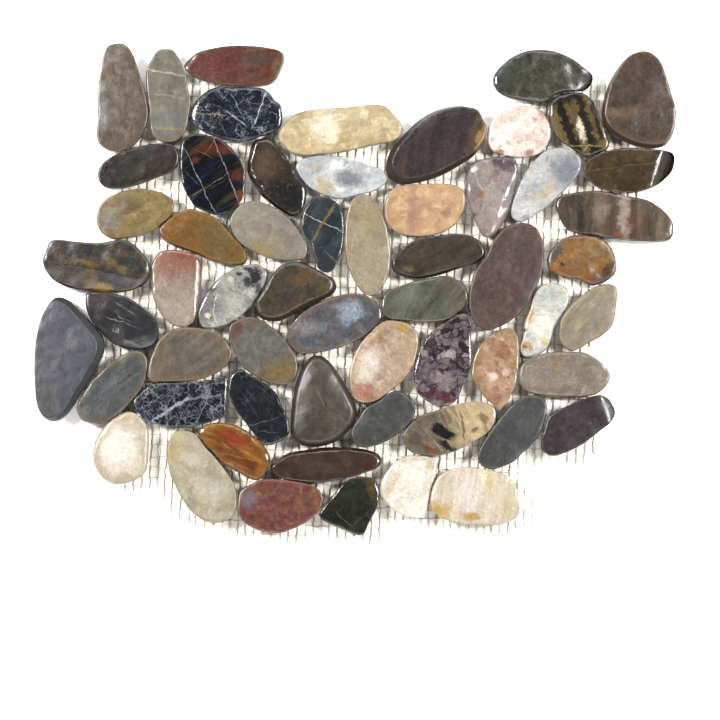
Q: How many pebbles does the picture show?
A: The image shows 59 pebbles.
